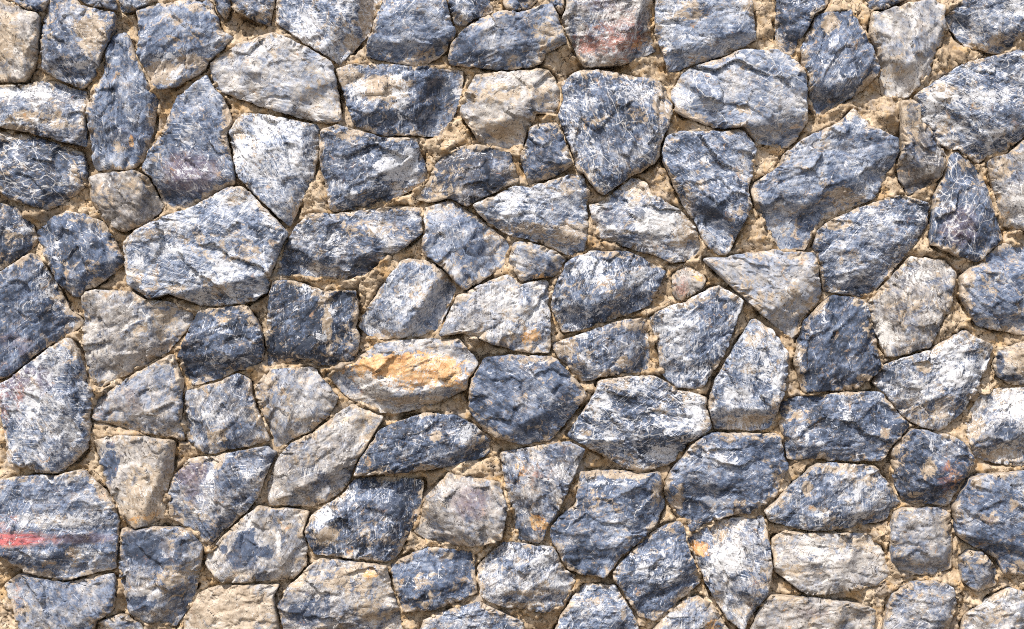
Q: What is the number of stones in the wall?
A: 108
